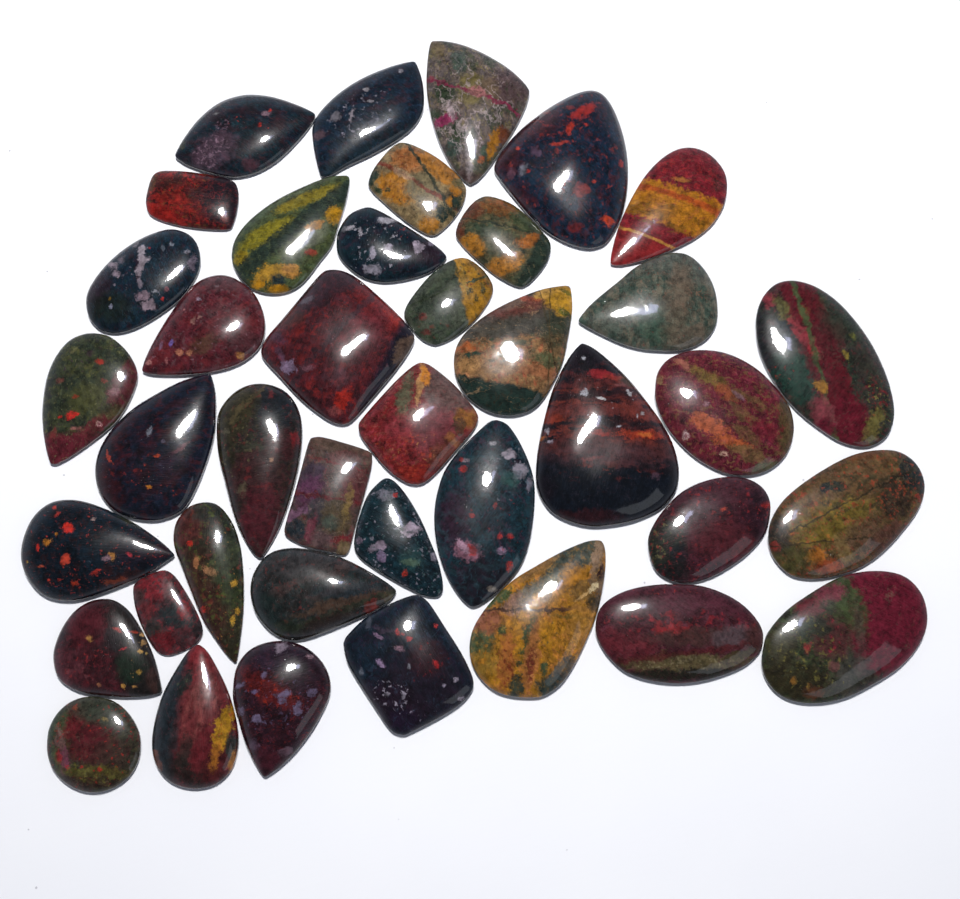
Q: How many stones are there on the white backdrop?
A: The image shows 40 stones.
